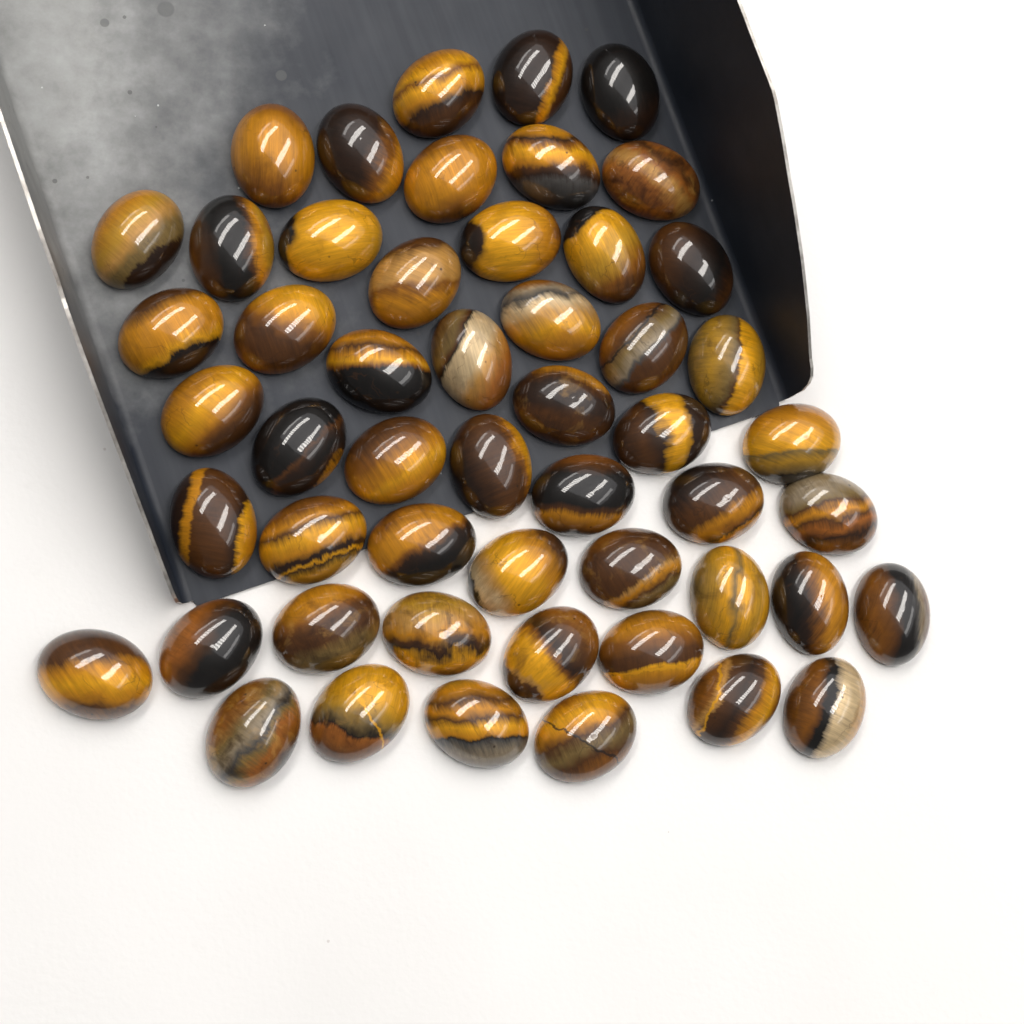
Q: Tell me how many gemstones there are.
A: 52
